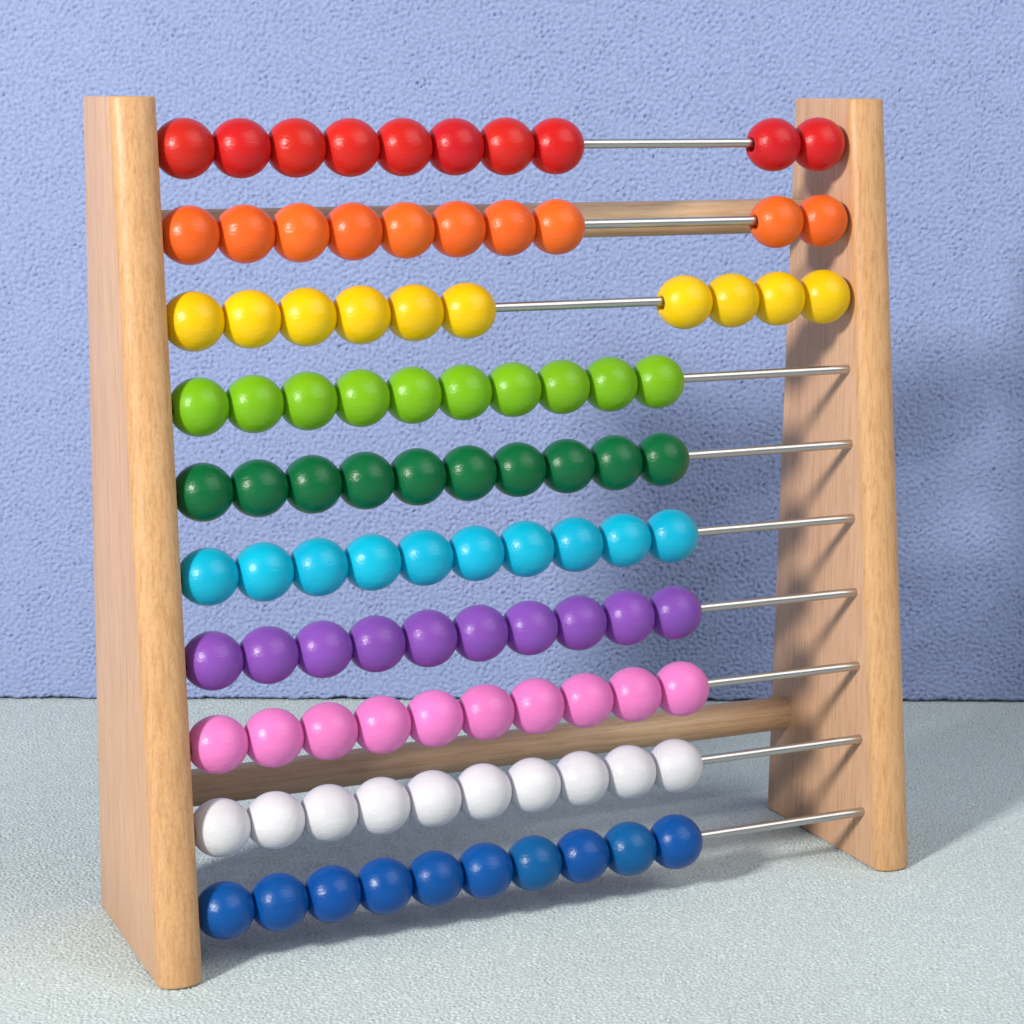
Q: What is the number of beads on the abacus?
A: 100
